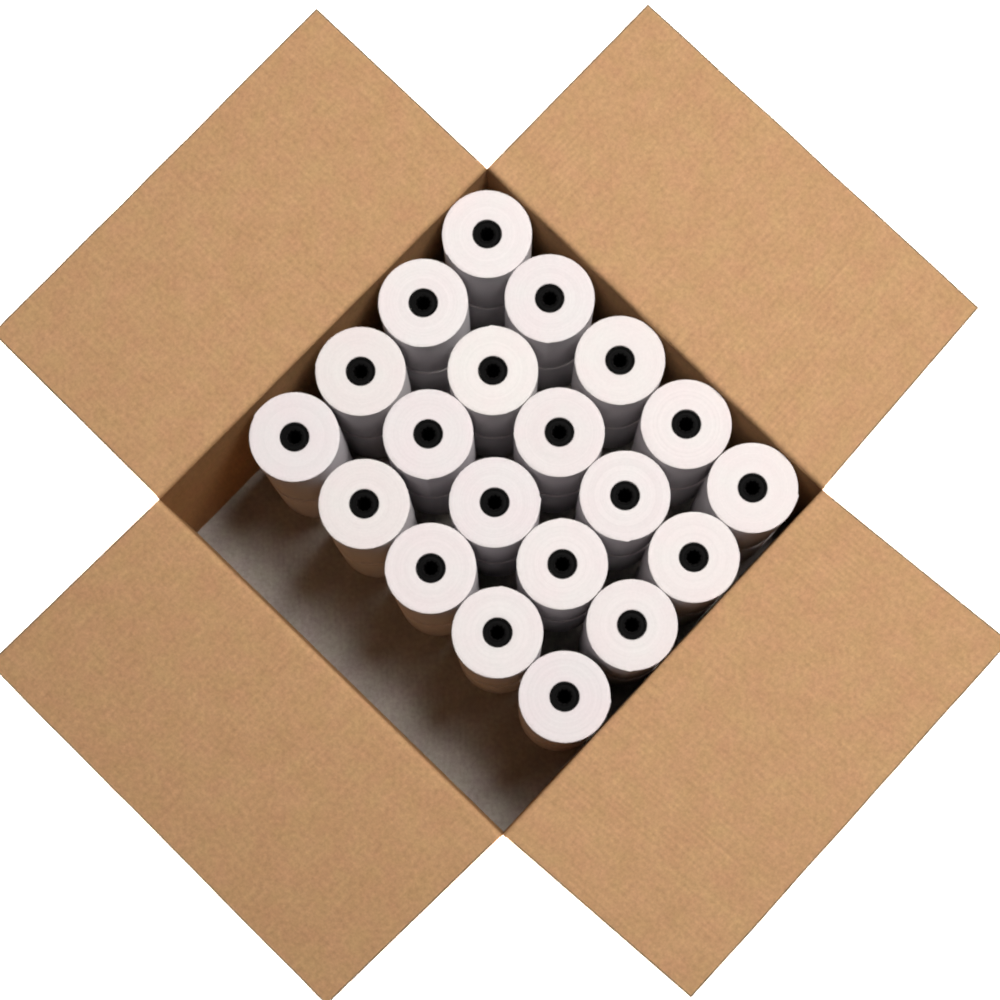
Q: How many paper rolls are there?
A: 20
